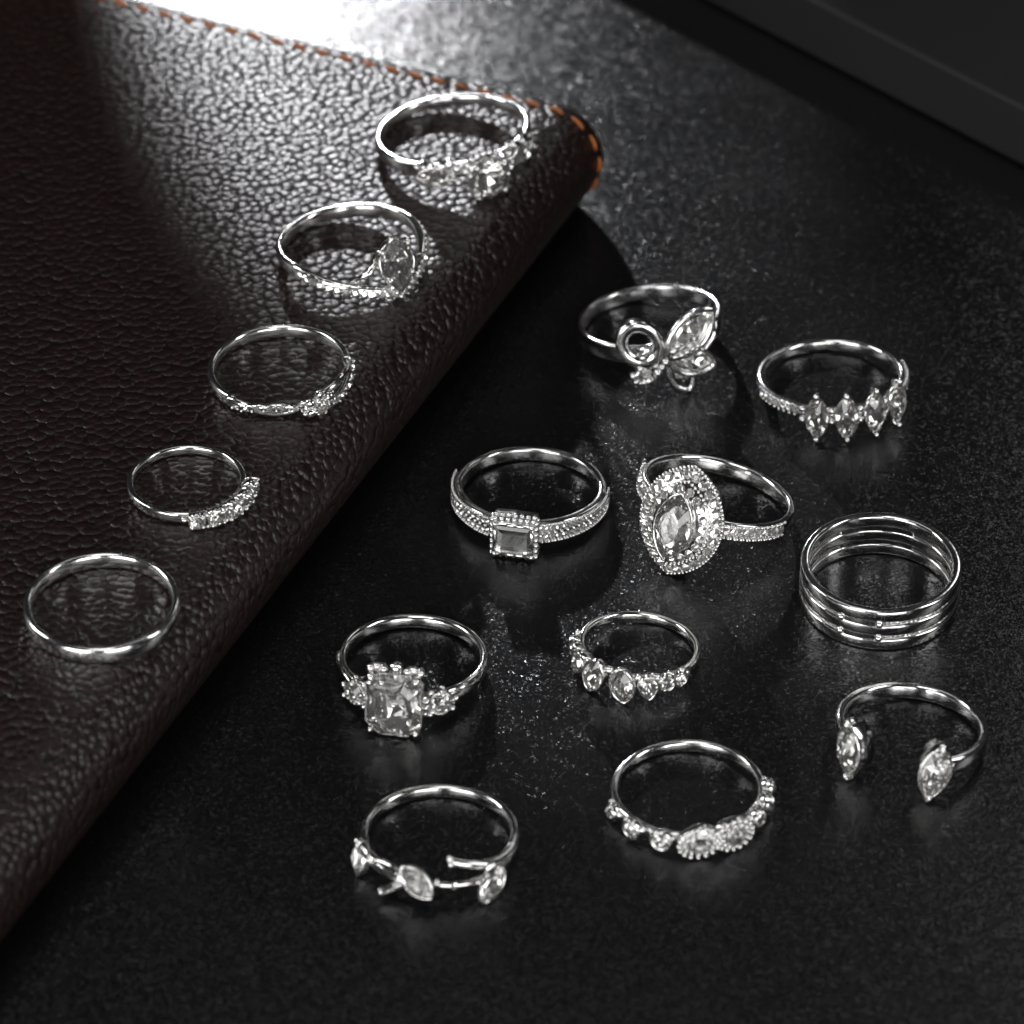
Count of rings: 15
